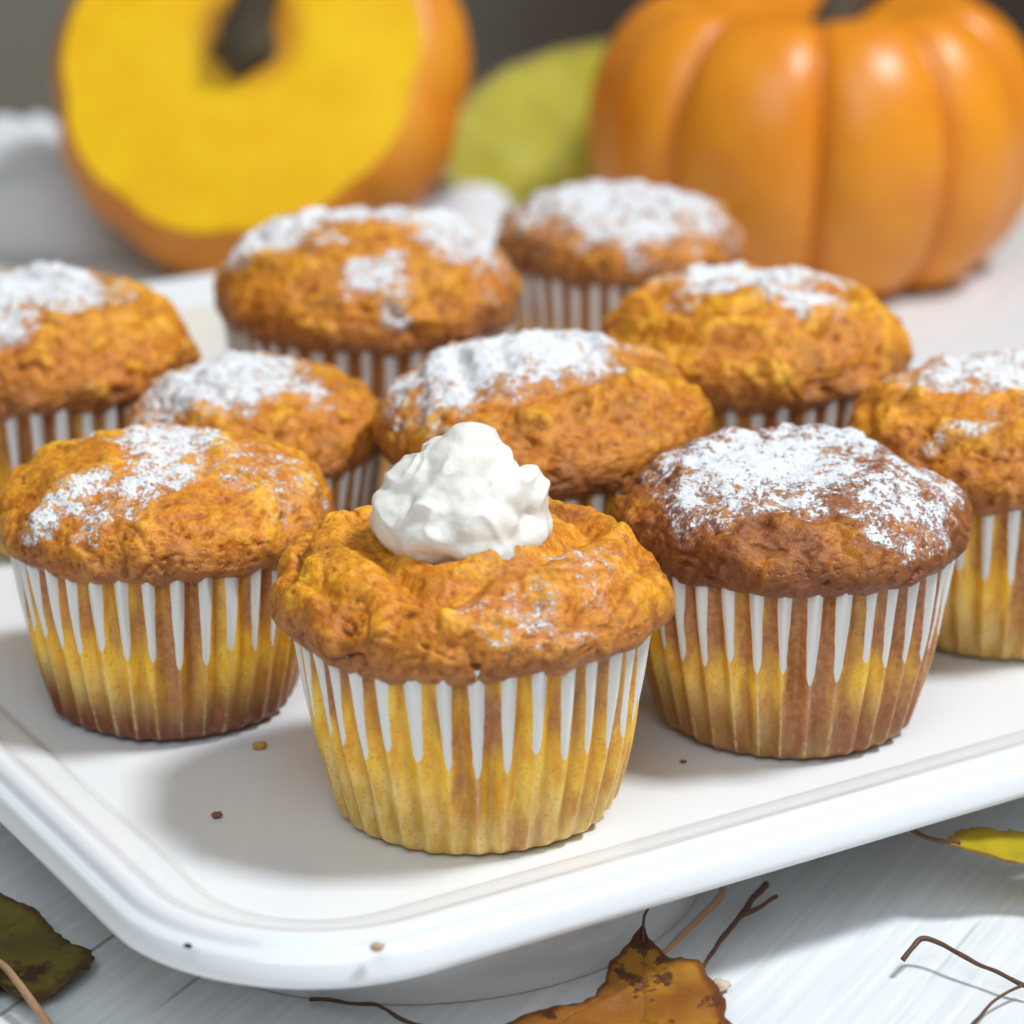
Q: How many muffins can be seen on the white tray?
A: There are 10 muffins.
